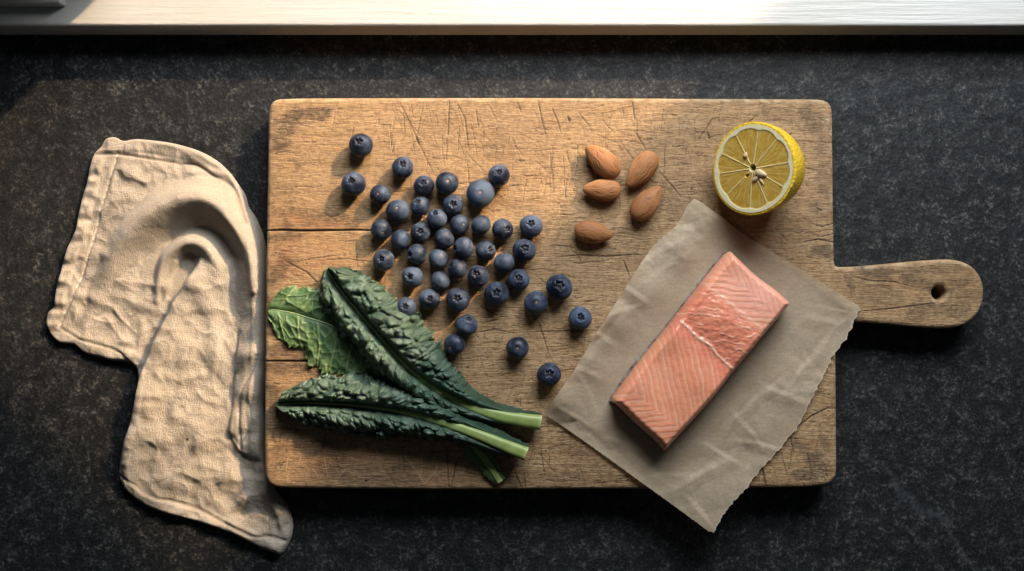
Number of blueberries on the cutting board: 43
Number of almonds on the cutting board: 5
